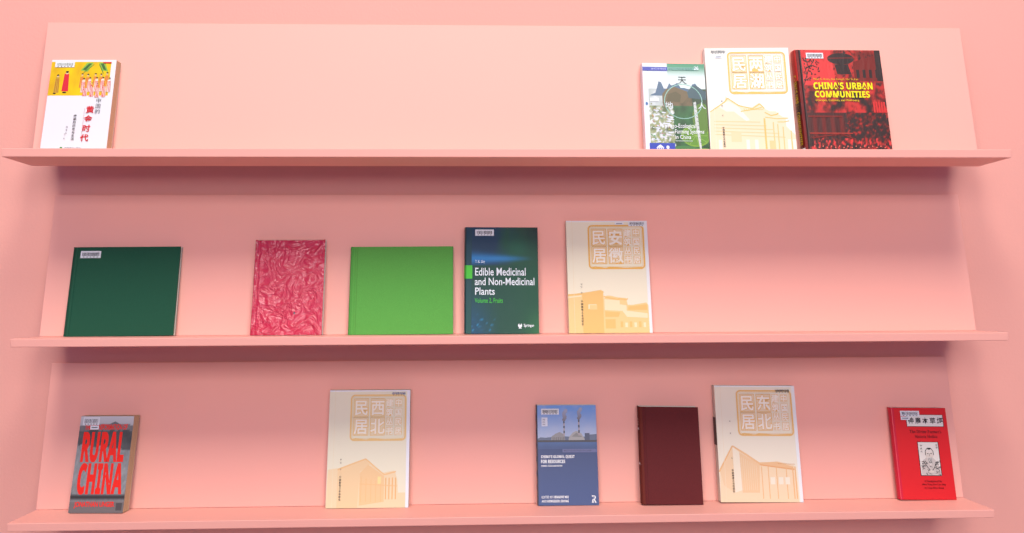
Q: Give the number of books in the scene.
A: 15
